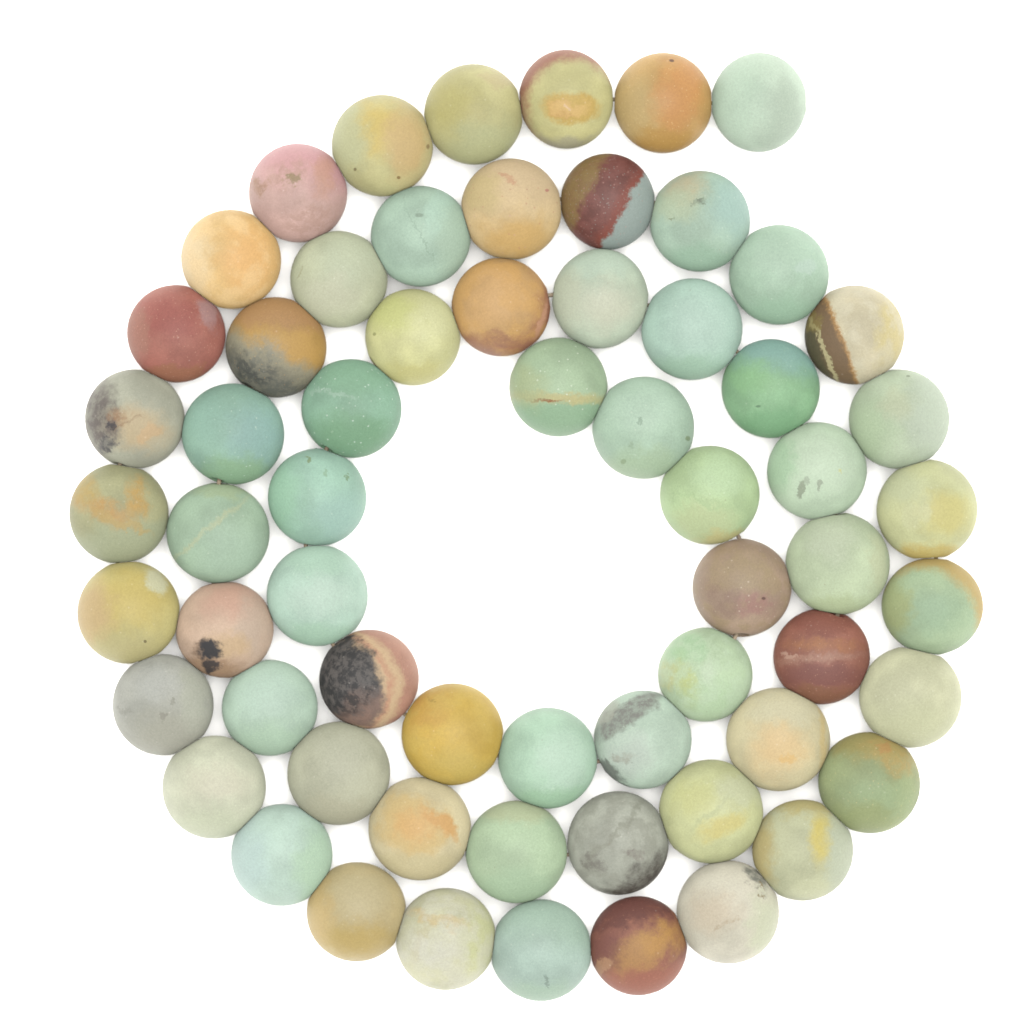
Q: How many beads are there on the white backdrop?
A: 63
